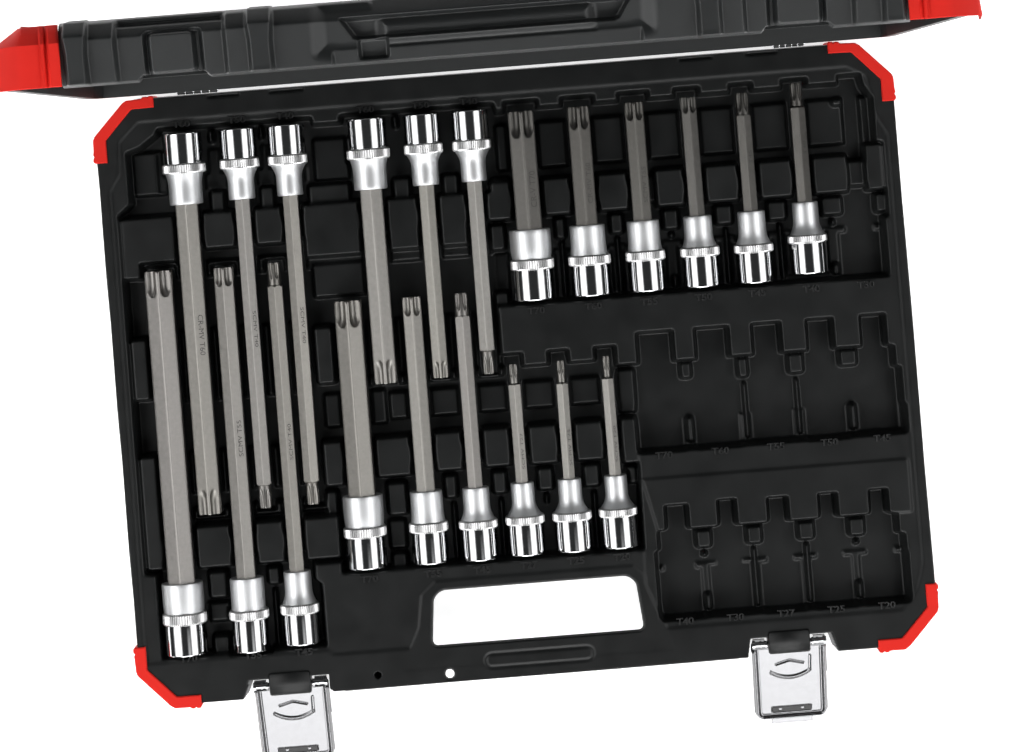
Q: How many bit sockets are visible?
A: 21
